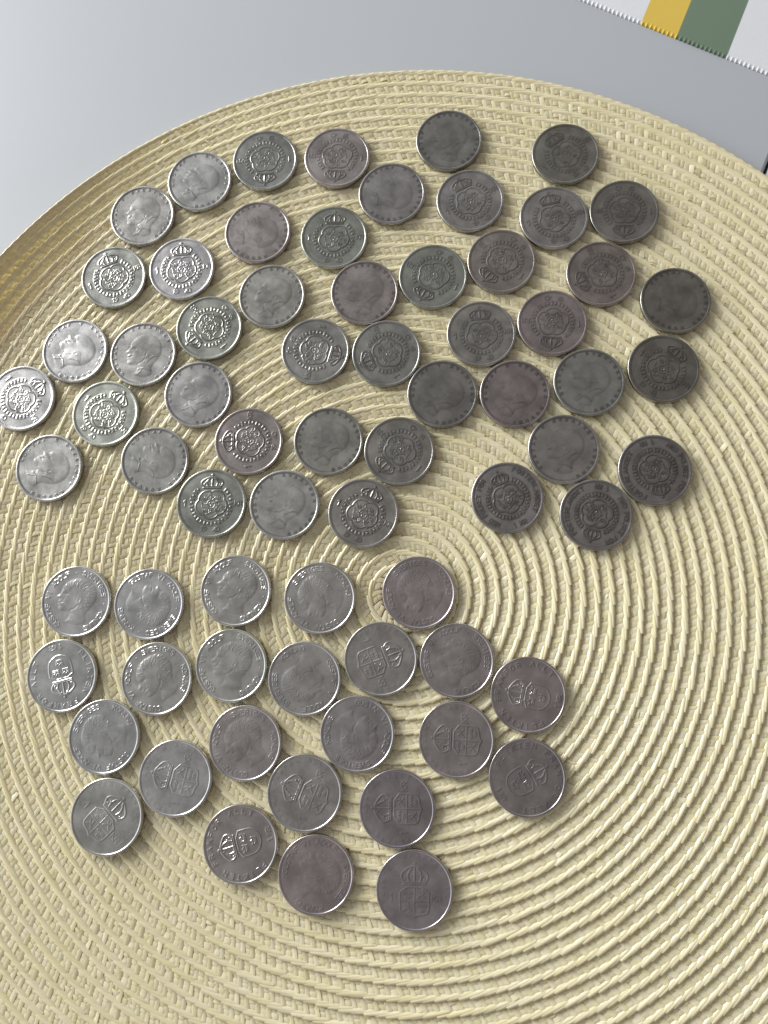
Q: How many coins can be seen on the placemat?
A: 70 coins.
